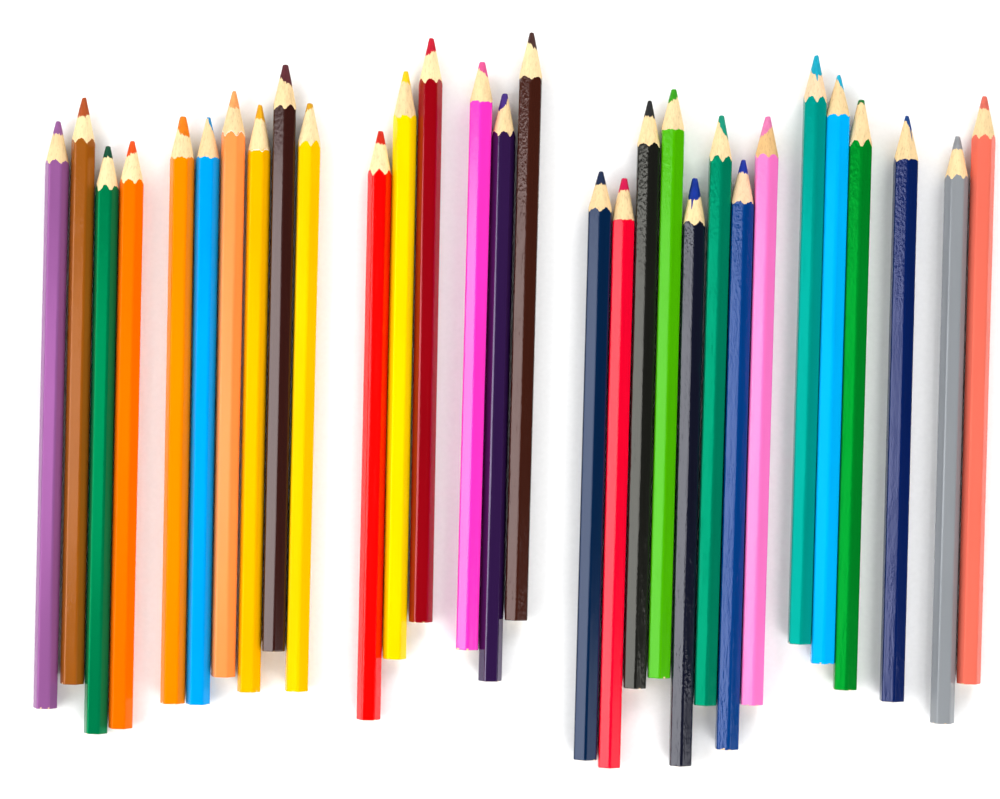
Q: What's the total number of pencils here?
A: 30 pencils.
